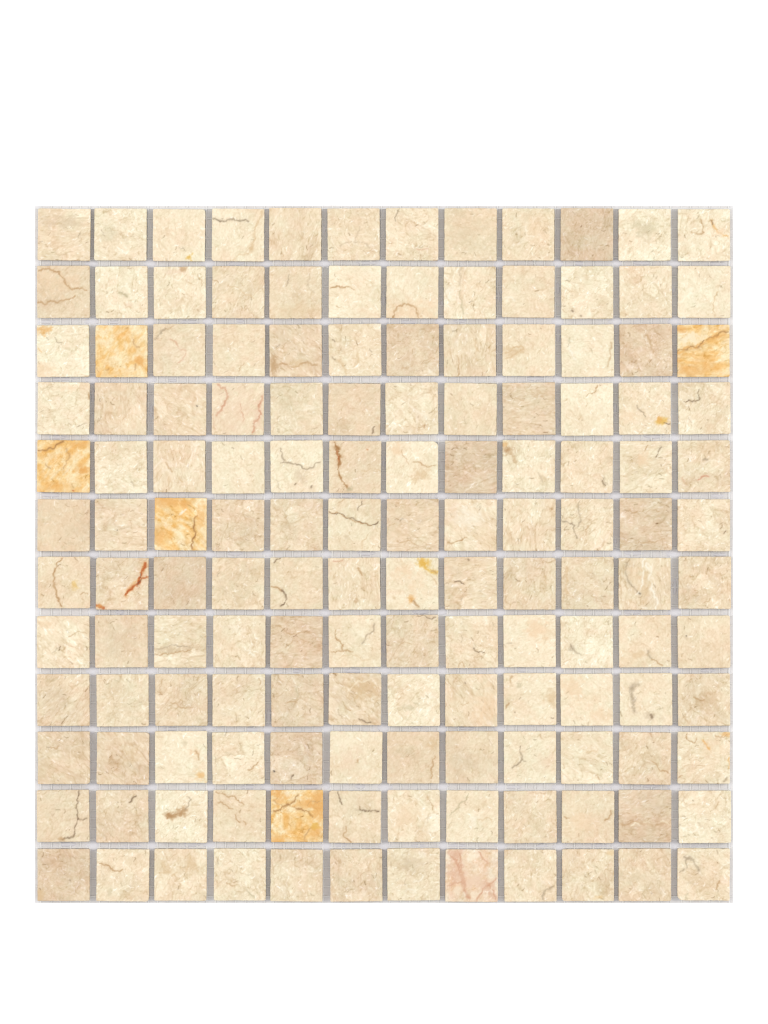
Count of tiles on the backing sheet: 144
